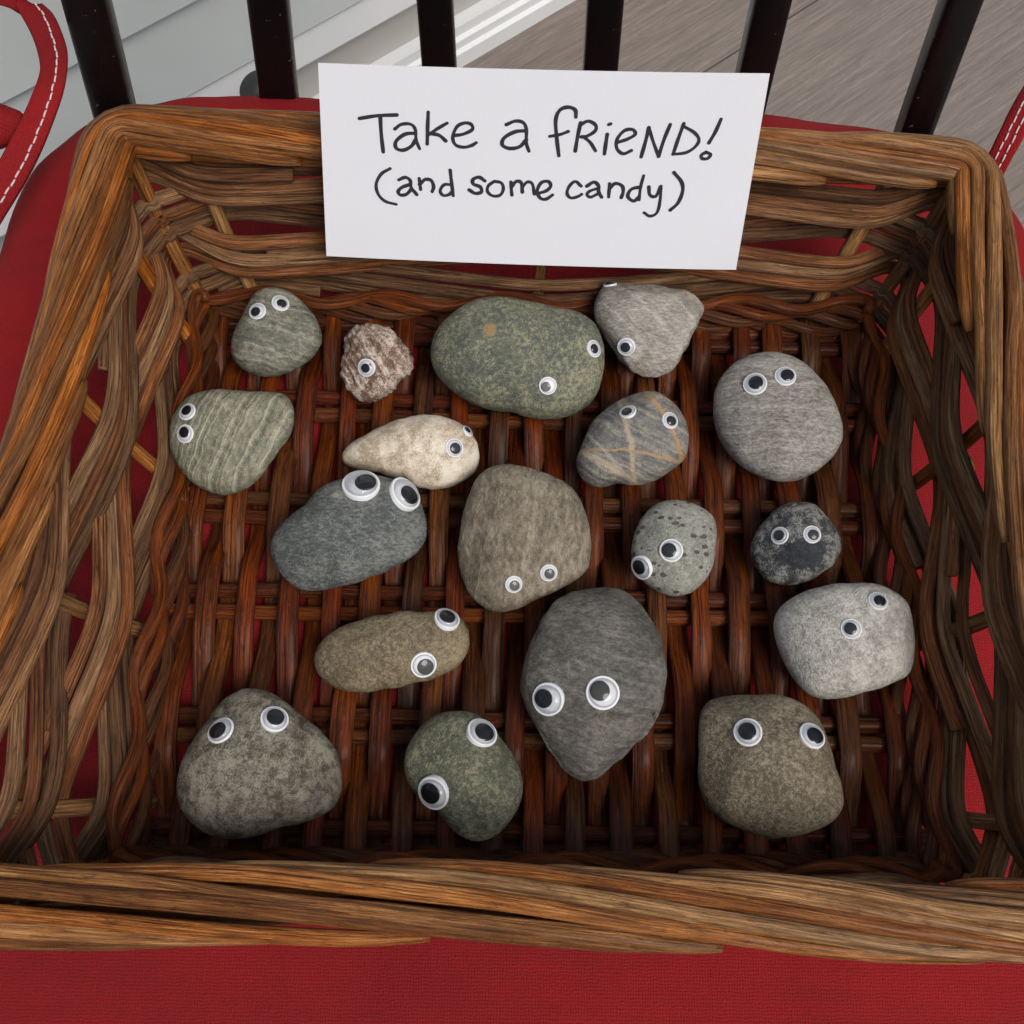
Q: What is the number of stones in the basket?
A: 18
